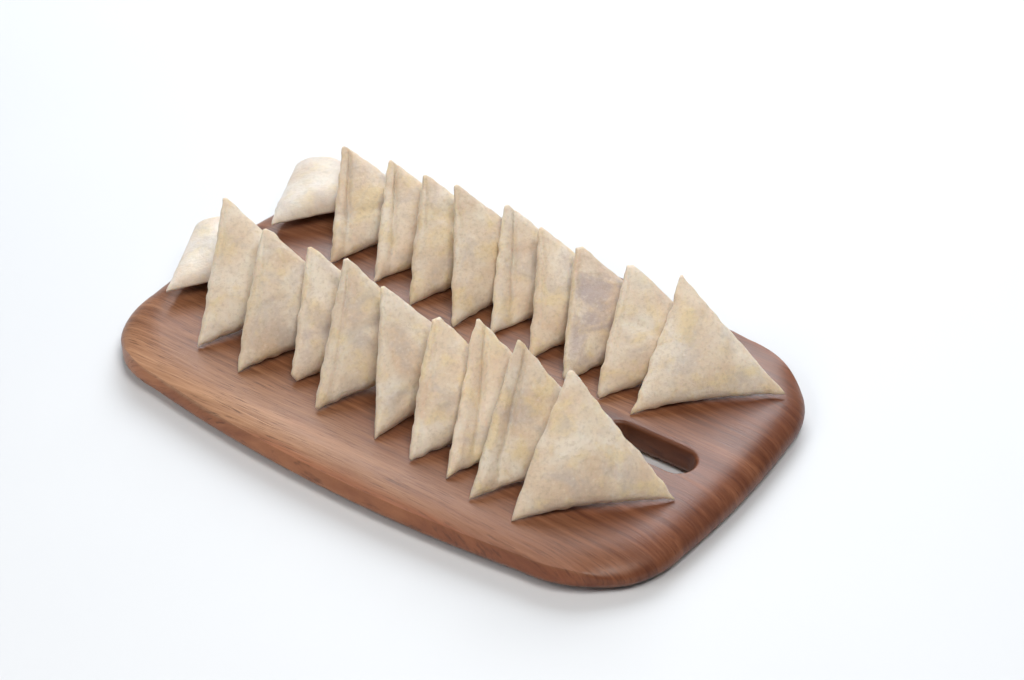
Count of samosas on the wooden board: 20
